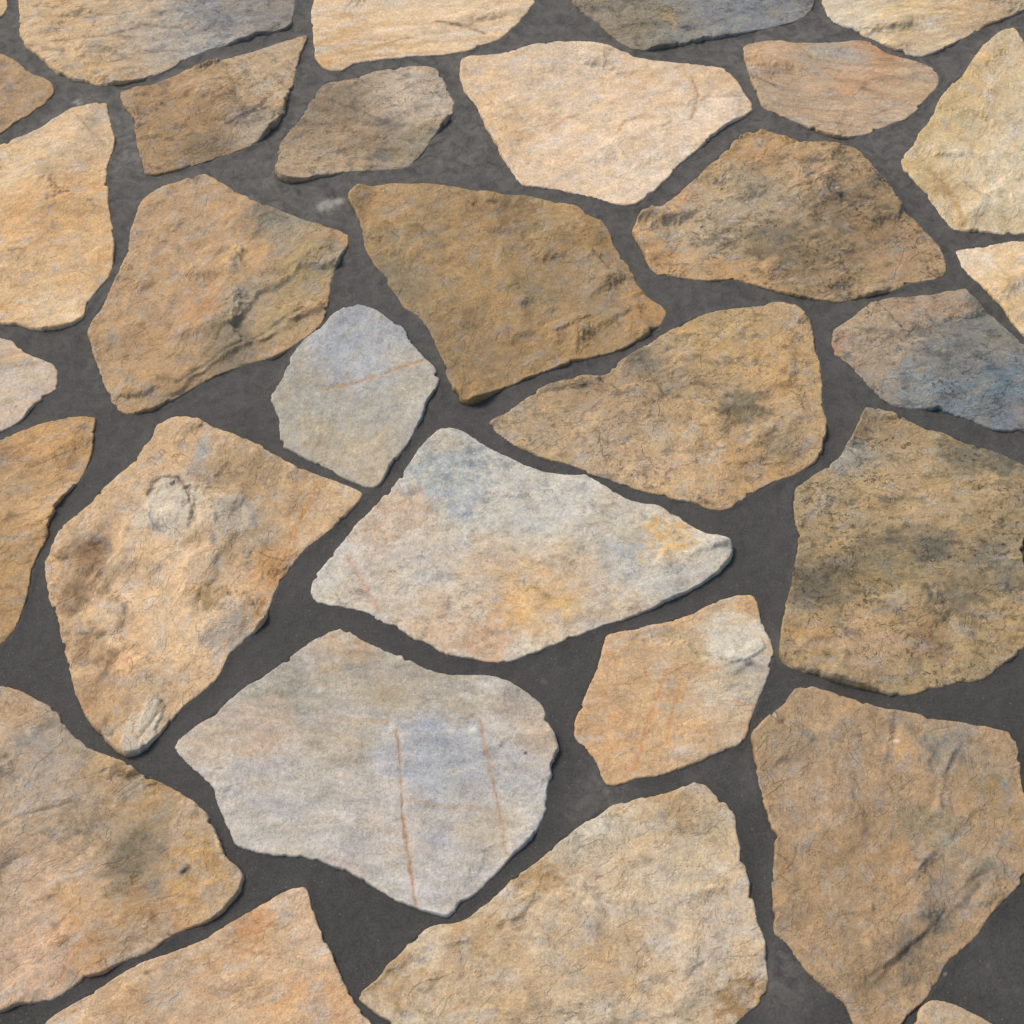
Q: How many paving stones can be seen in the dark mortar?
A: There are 31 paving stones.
